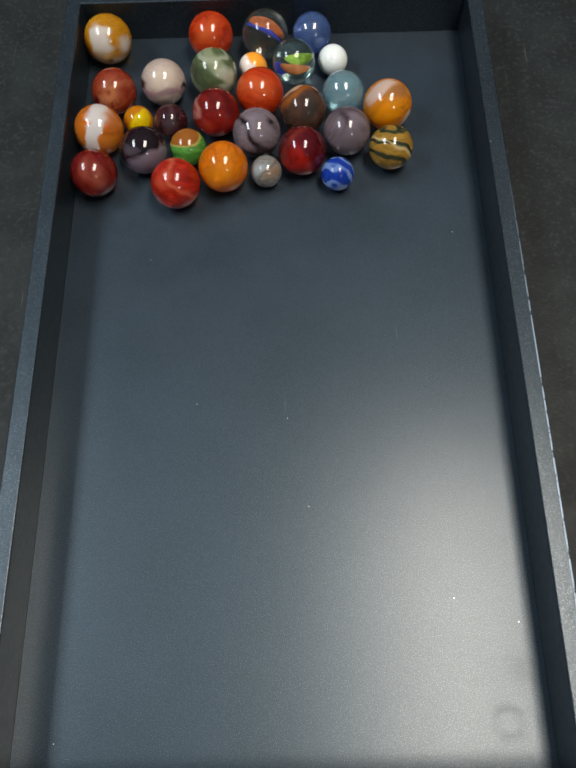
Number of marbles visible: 29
